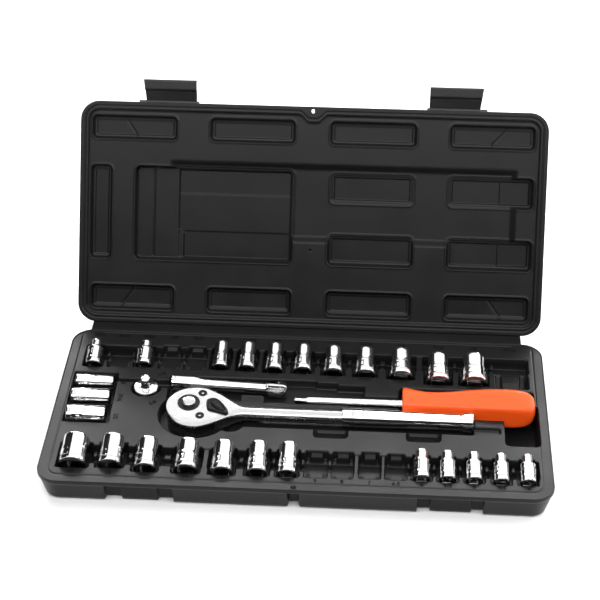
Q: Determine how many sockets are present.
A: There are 26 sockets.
